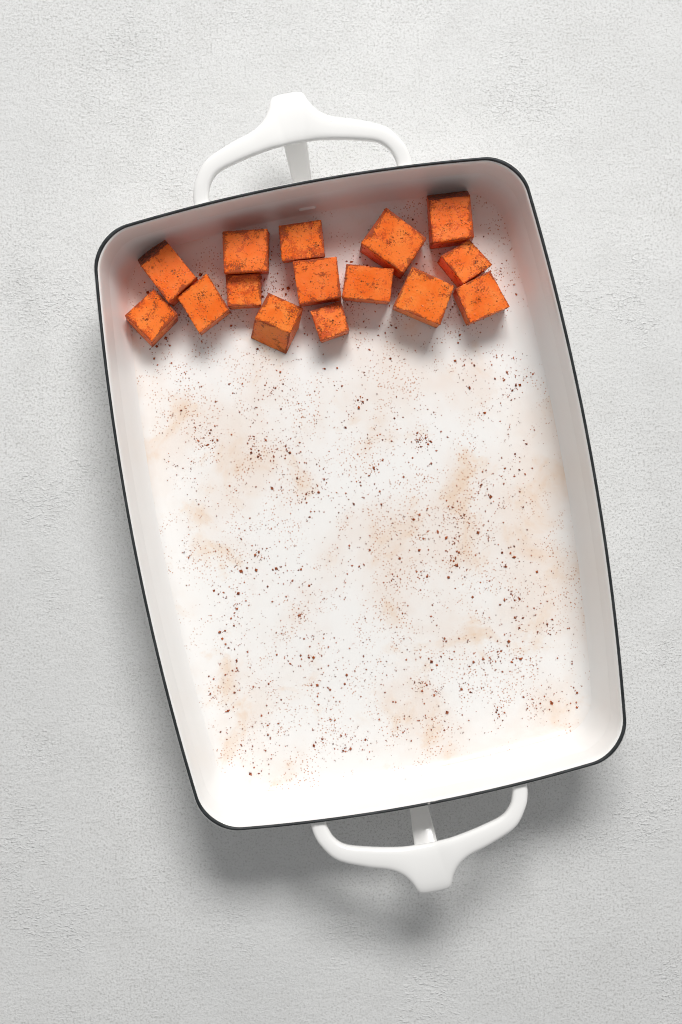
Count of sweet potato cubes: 15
